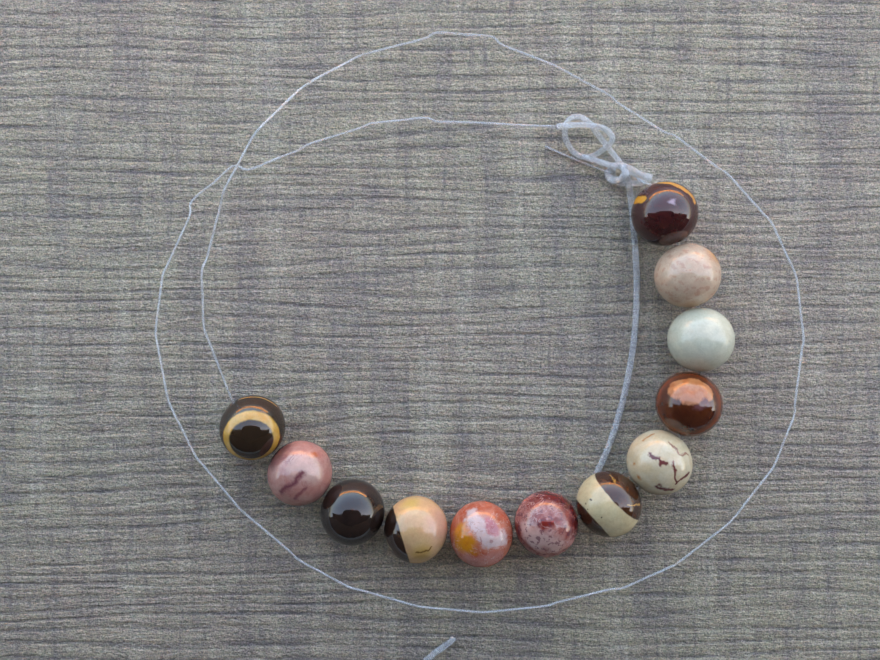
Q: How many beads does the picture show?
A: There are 12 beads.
